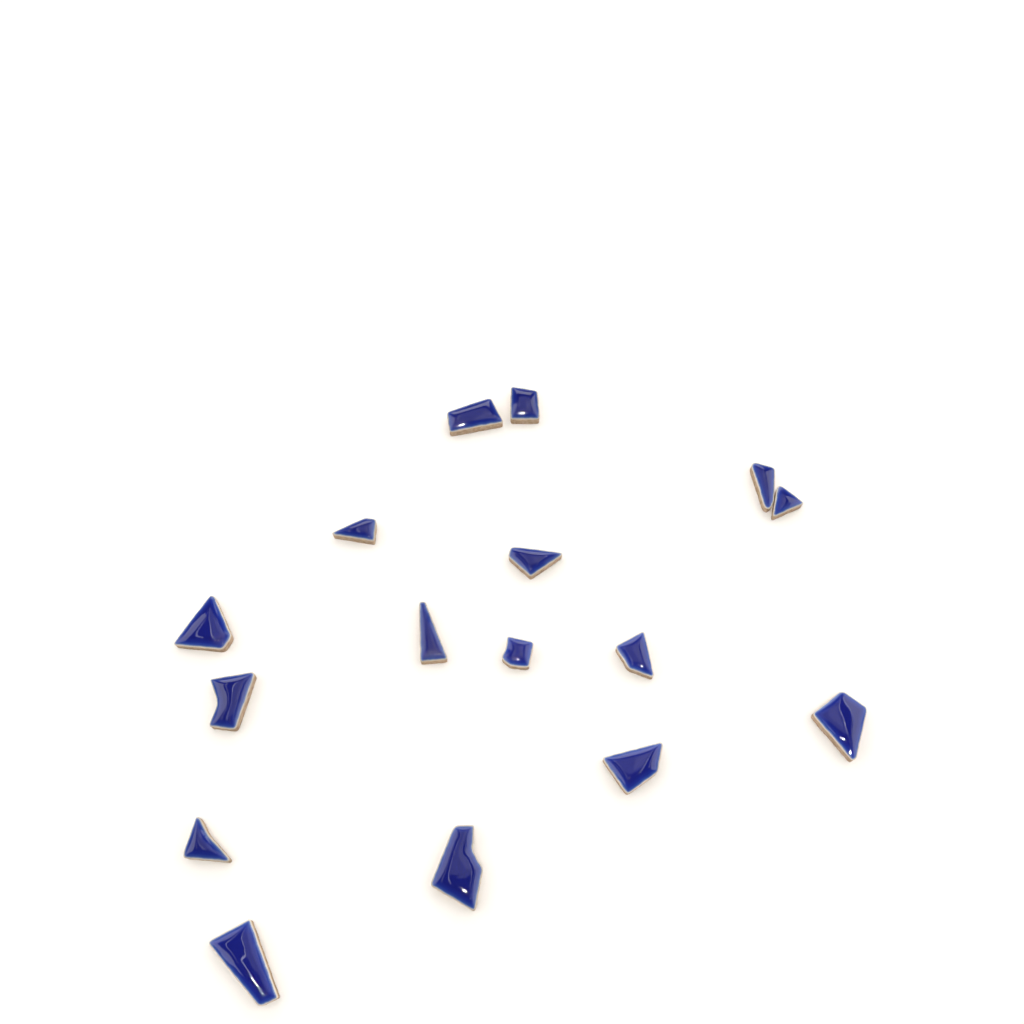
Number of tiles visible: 16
